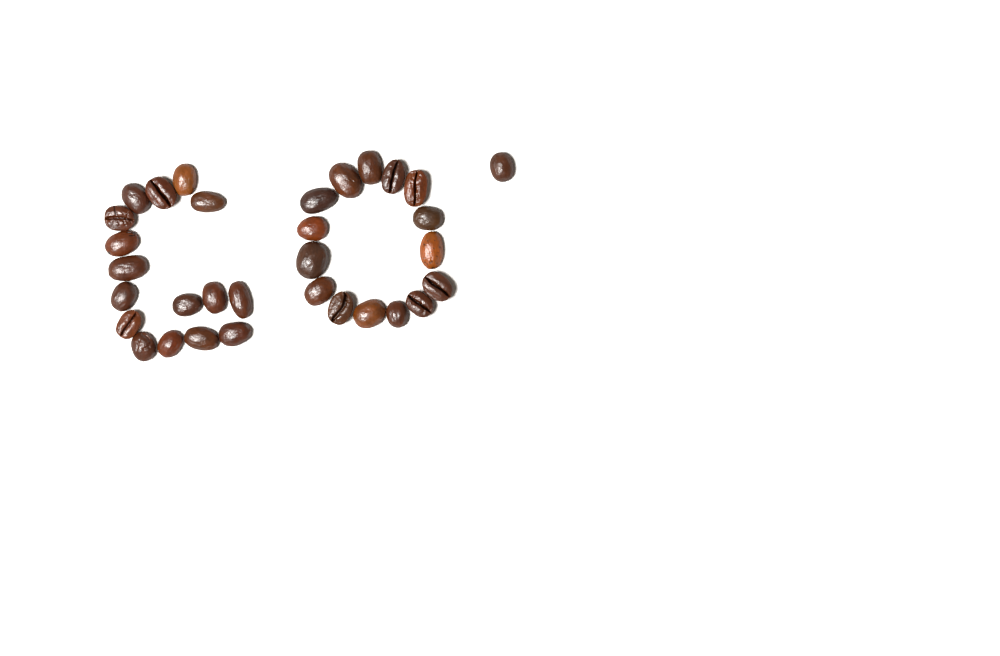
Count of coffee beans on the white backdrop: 32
